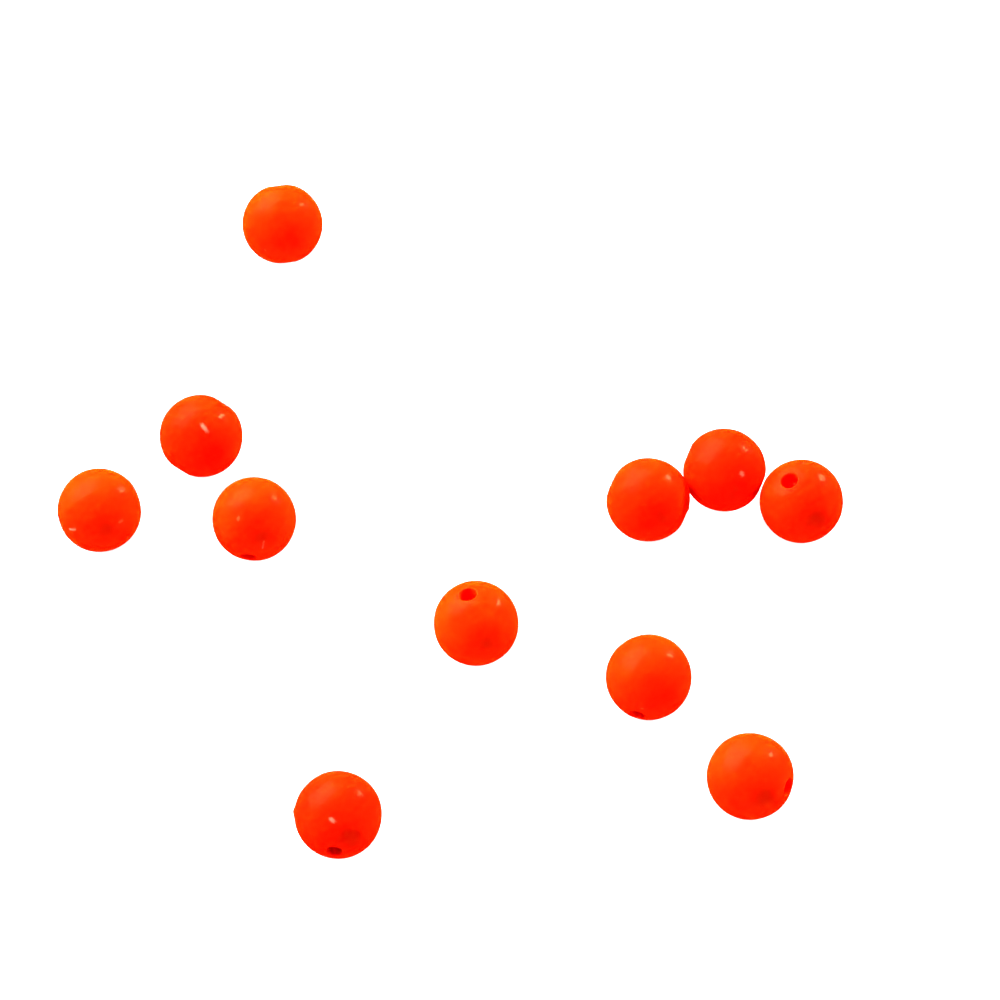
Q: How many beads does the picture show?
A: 11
